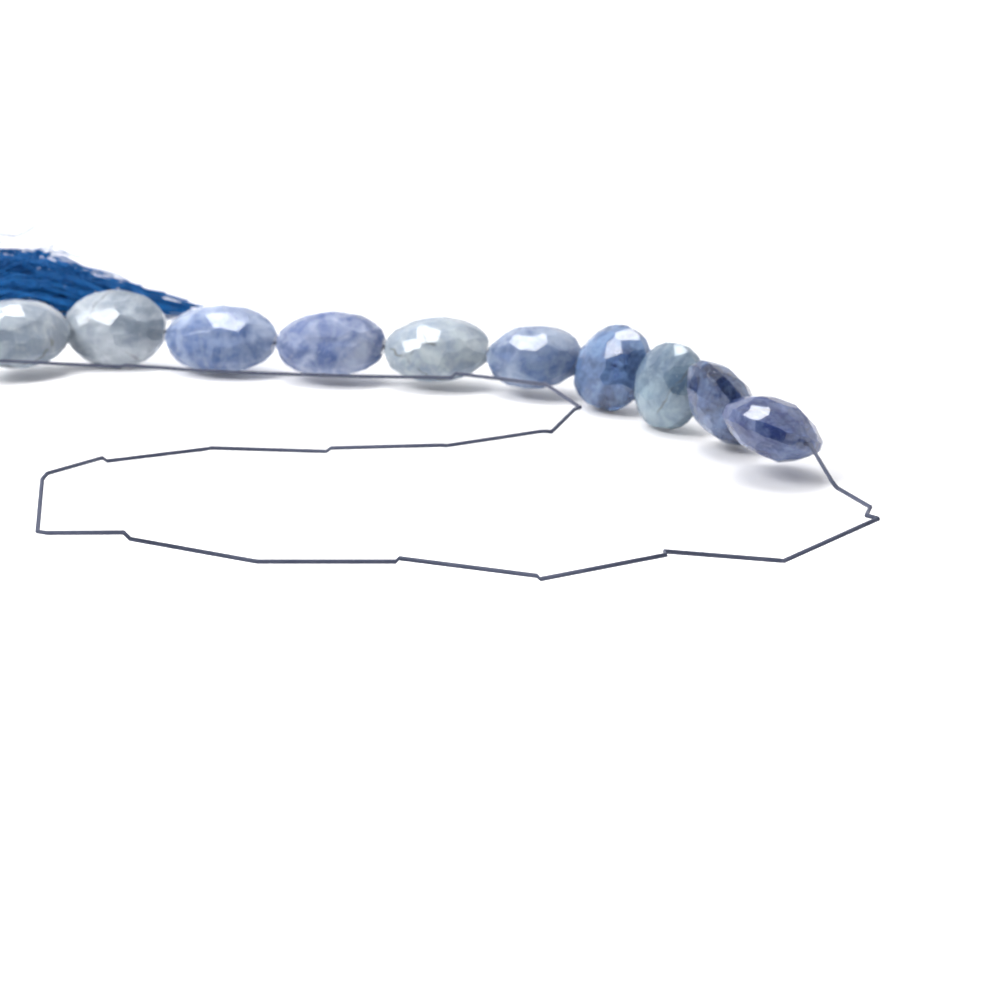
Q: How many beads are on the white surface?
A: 10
